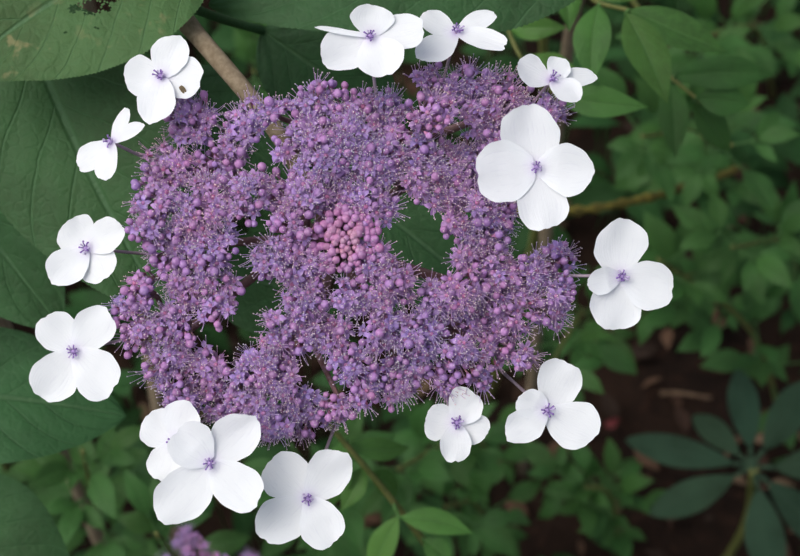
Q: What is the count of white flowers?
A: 14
